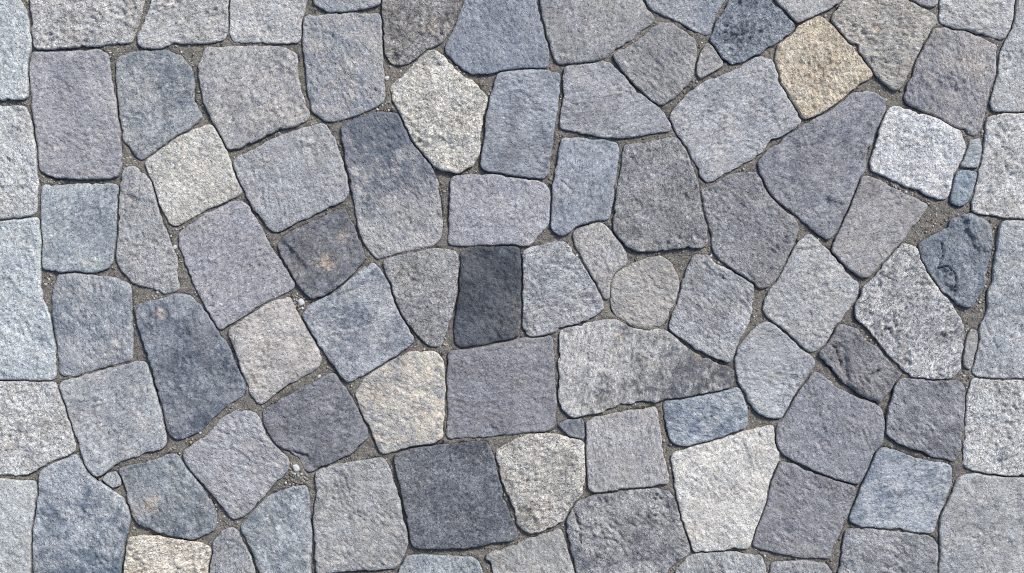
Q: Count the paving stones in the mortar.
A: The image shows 96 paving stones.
